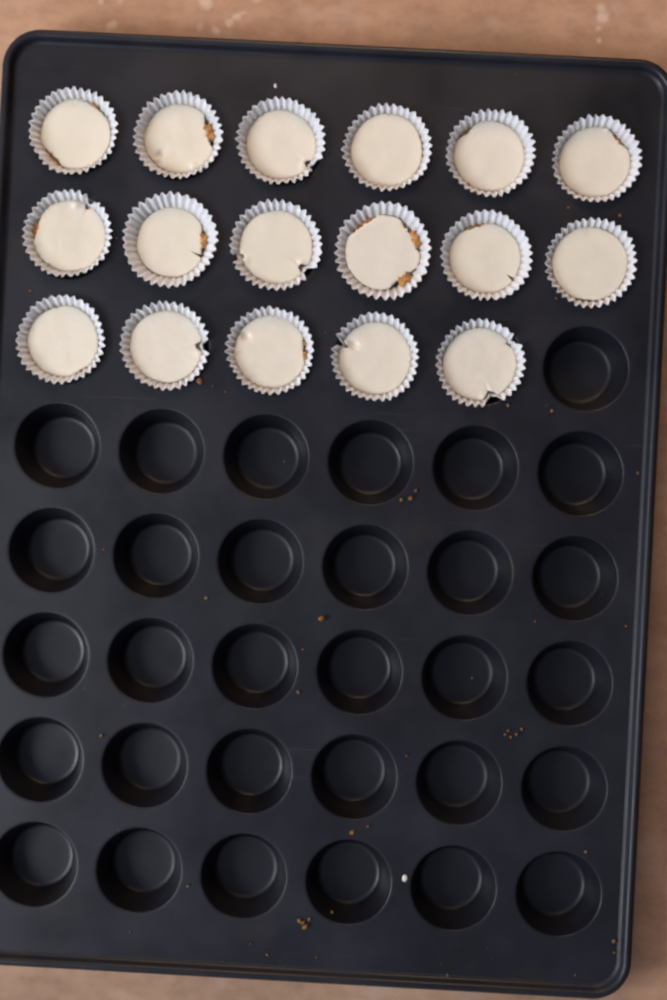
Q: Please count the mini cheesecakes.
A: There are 17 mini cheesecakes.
